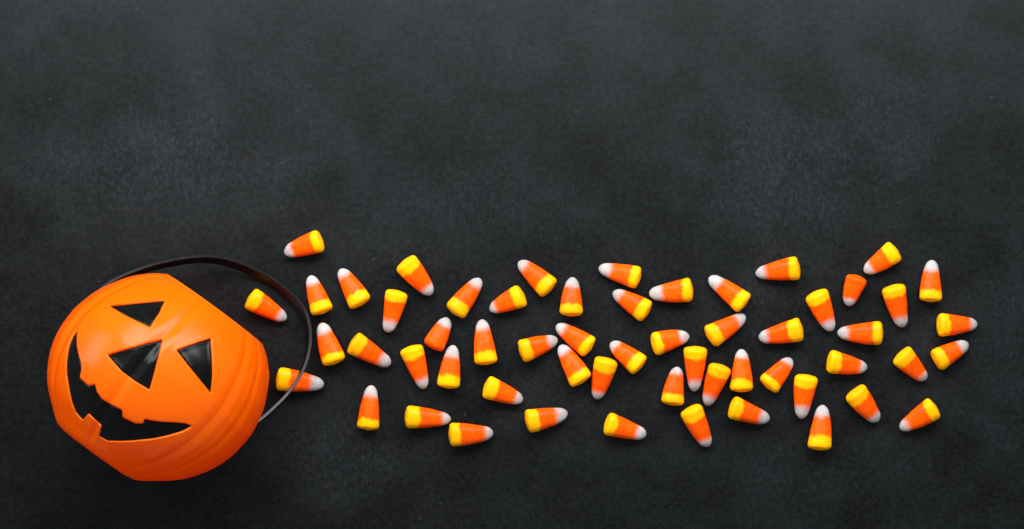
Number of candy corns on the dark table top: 57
